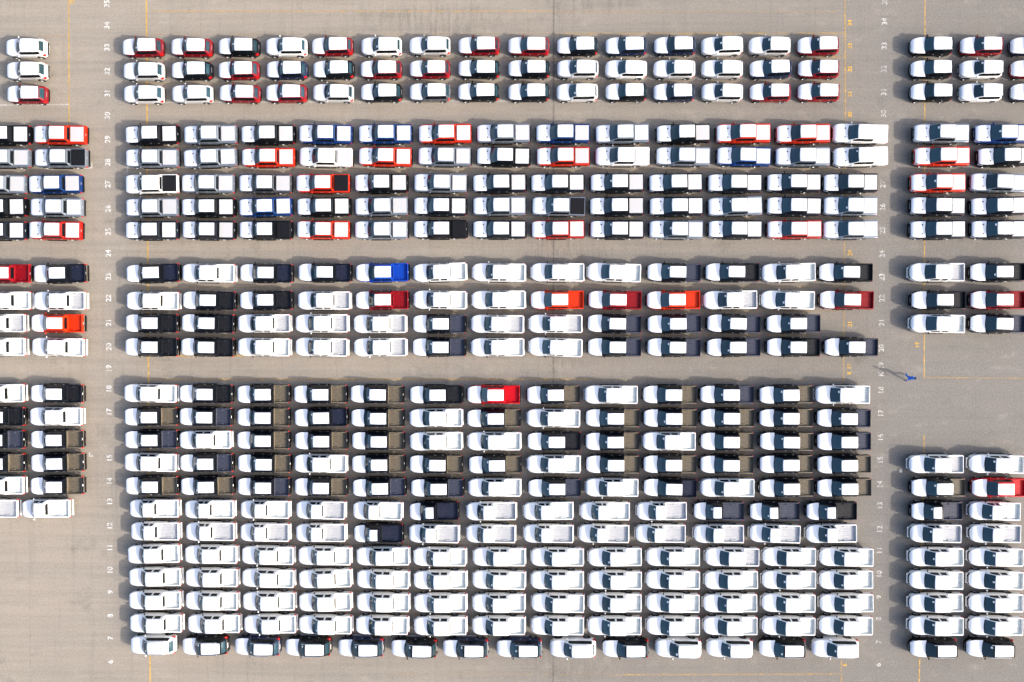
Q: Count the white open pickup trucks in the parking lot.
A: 135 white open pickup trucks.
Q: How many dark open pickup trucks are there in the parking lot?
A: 90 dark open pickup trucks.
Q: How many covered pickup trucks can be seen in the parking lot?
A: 85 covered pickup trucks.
